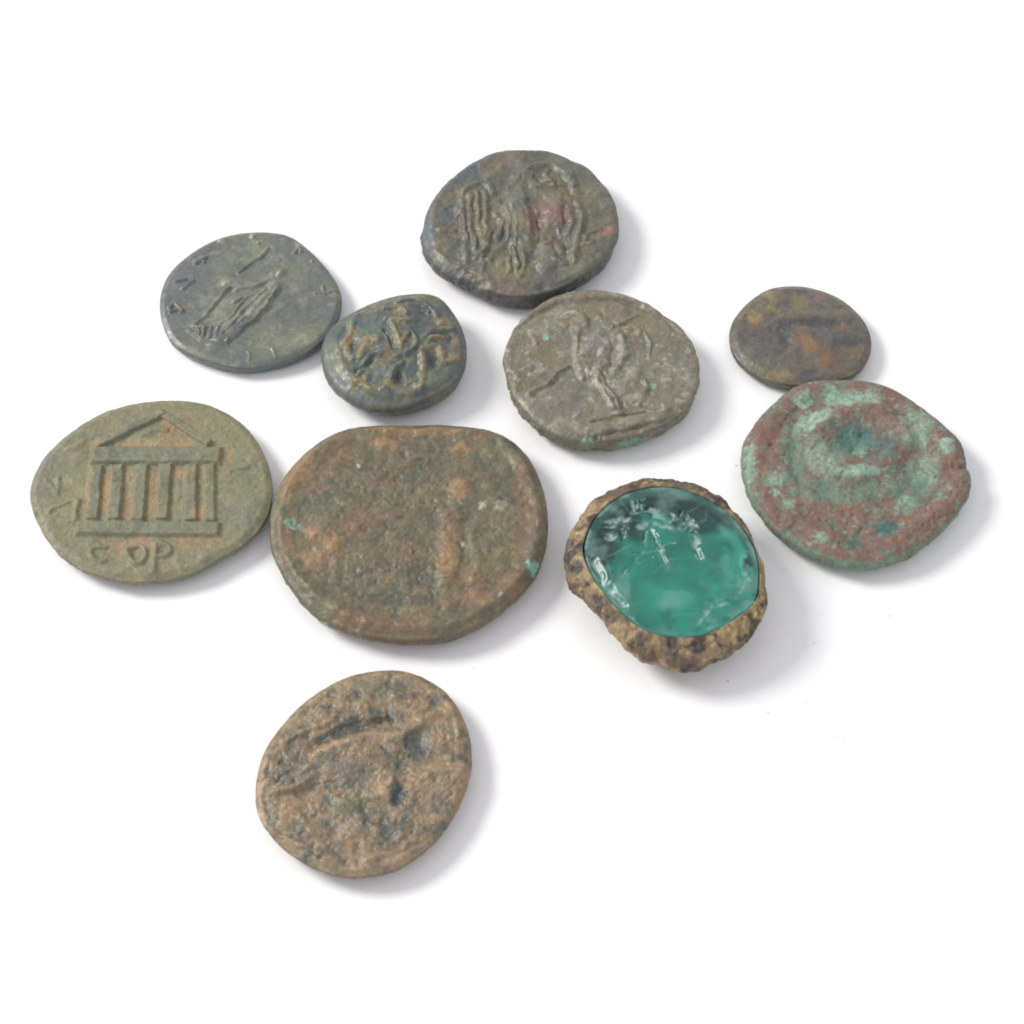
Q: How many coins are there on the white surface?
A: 9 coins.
